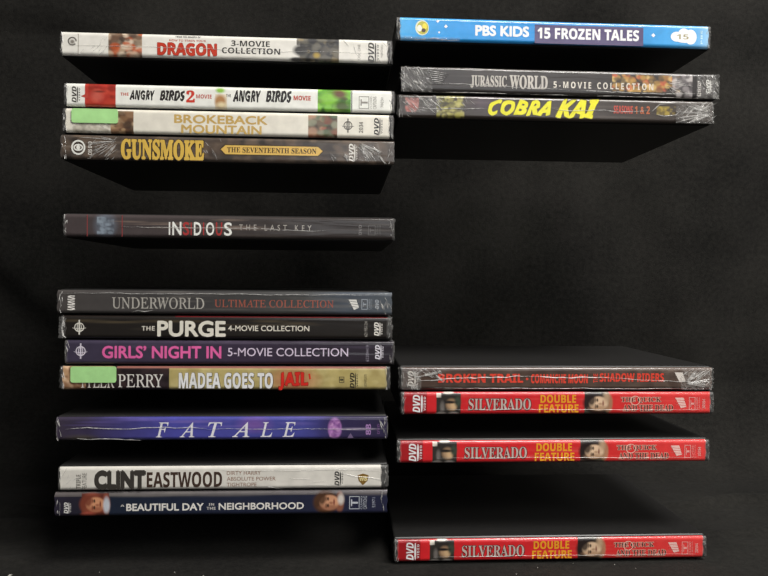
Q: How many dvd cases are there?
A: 19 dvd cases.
